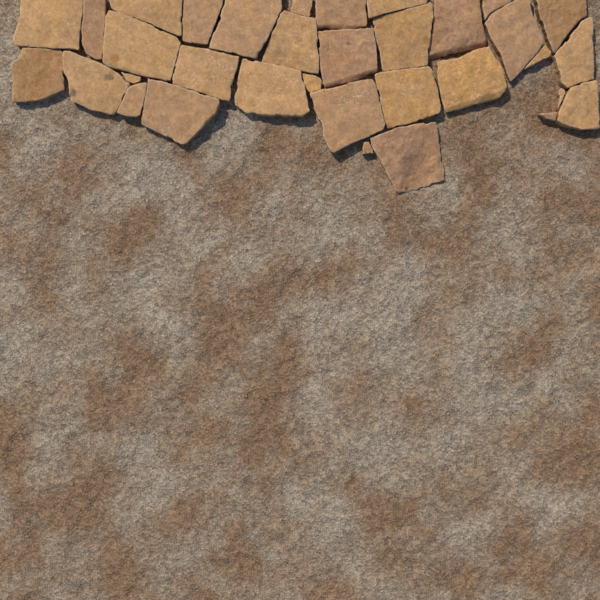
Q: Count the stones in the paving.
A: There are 34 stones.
